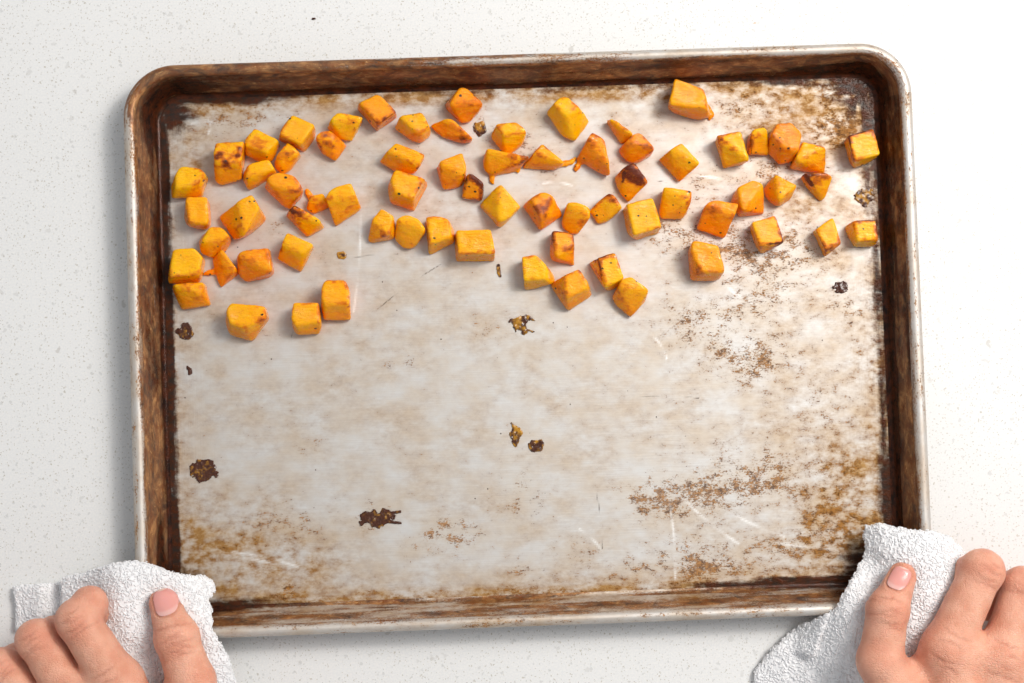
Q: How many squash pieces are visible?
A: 69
